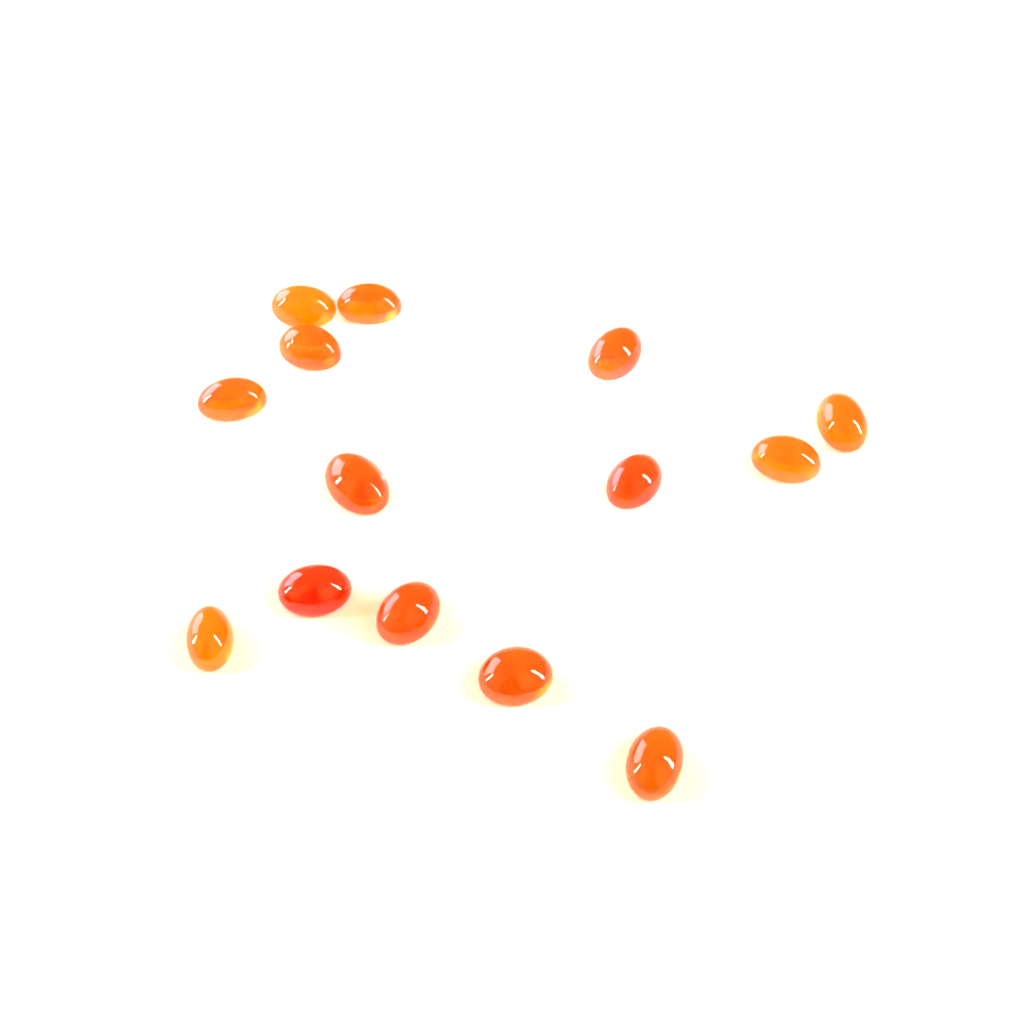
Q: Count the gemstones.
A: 14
